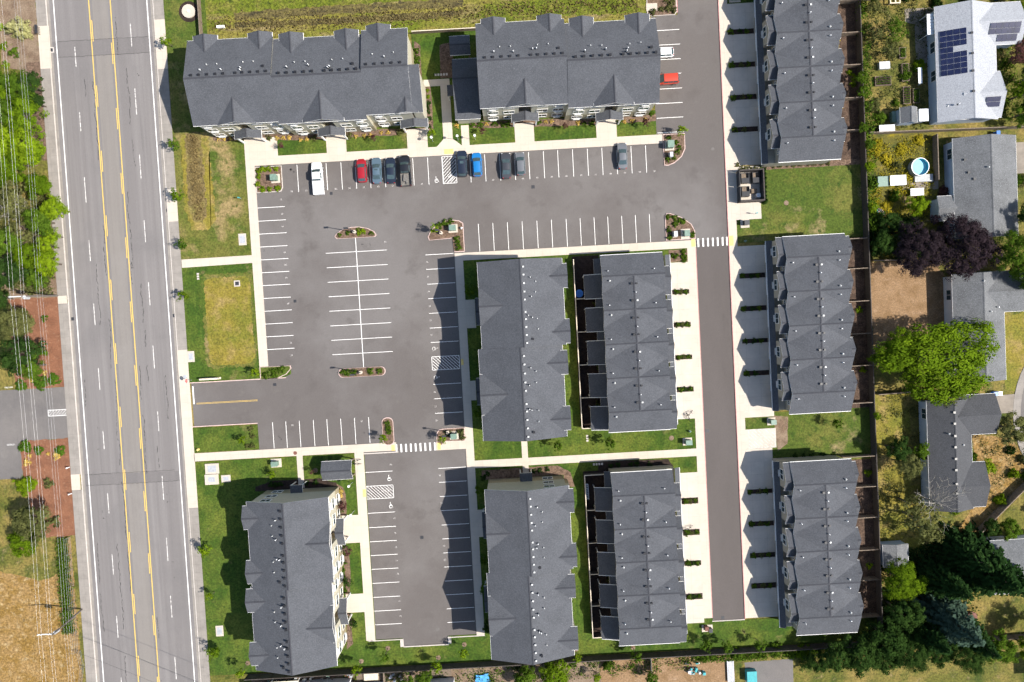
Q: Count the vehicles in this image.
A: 12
